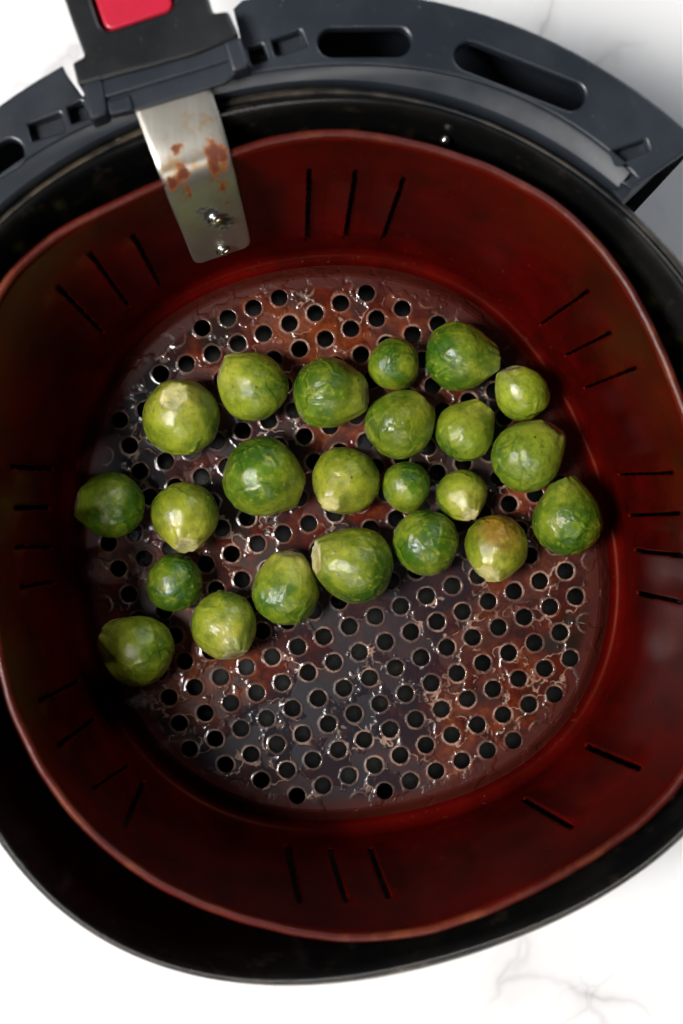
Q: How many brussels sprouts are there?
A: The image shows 23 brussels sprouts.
